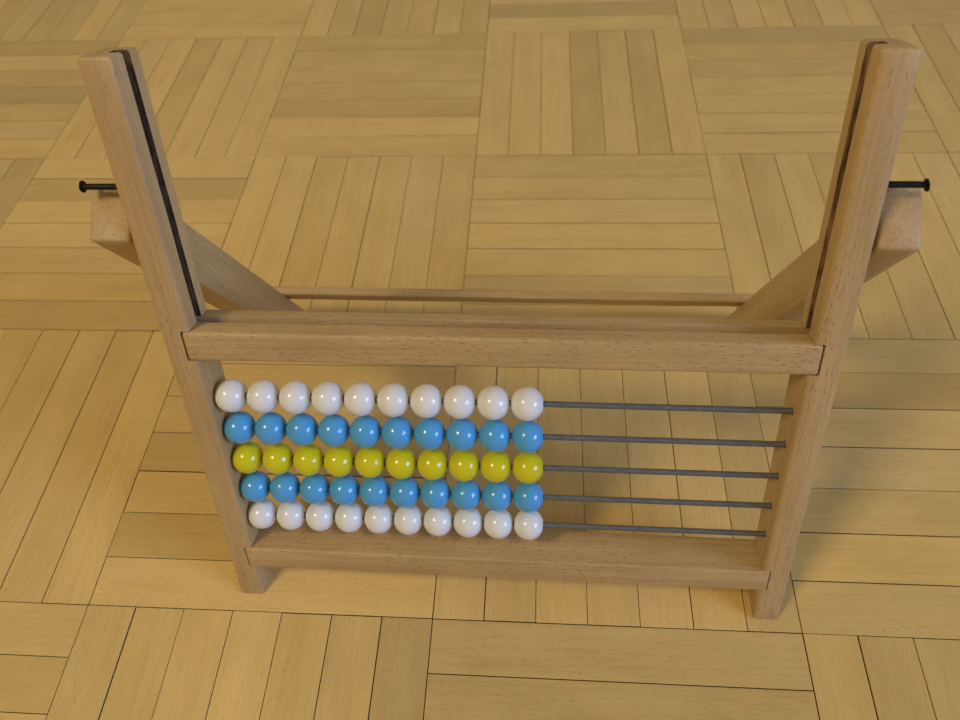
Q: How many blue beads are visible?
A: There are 20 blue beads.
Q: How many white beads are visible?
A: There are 20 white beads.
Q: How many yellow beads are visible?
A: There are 10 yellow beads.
